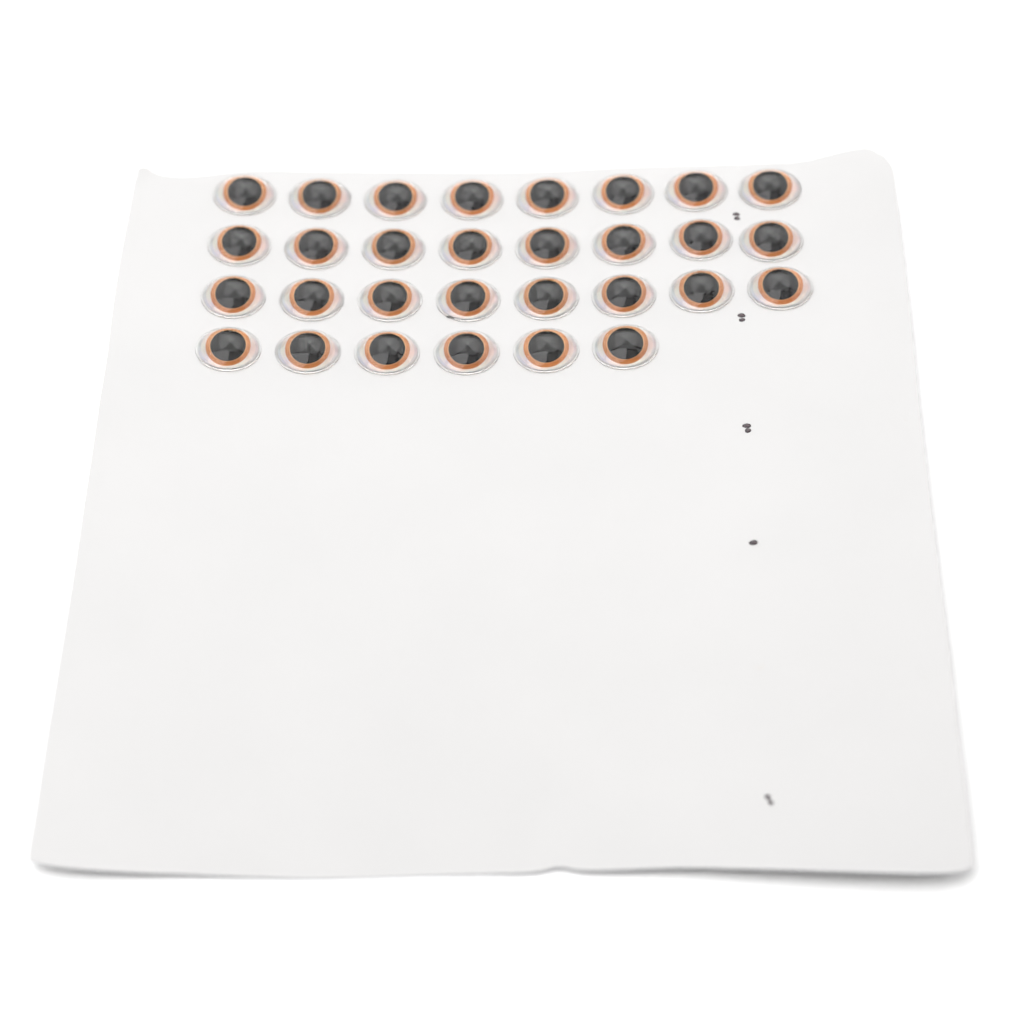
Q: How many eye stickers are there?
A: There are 30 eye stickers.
